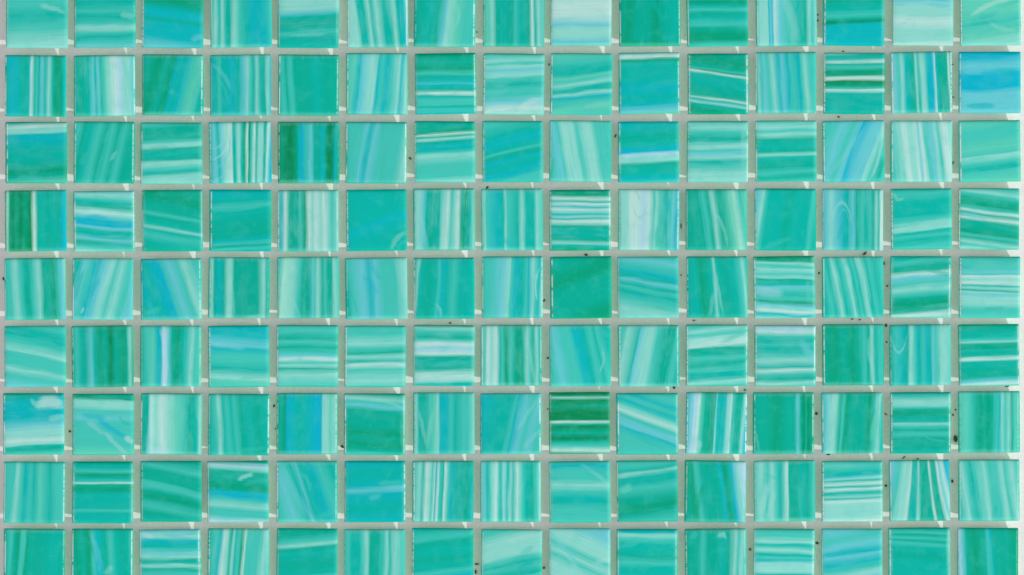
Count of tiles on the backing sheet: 135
